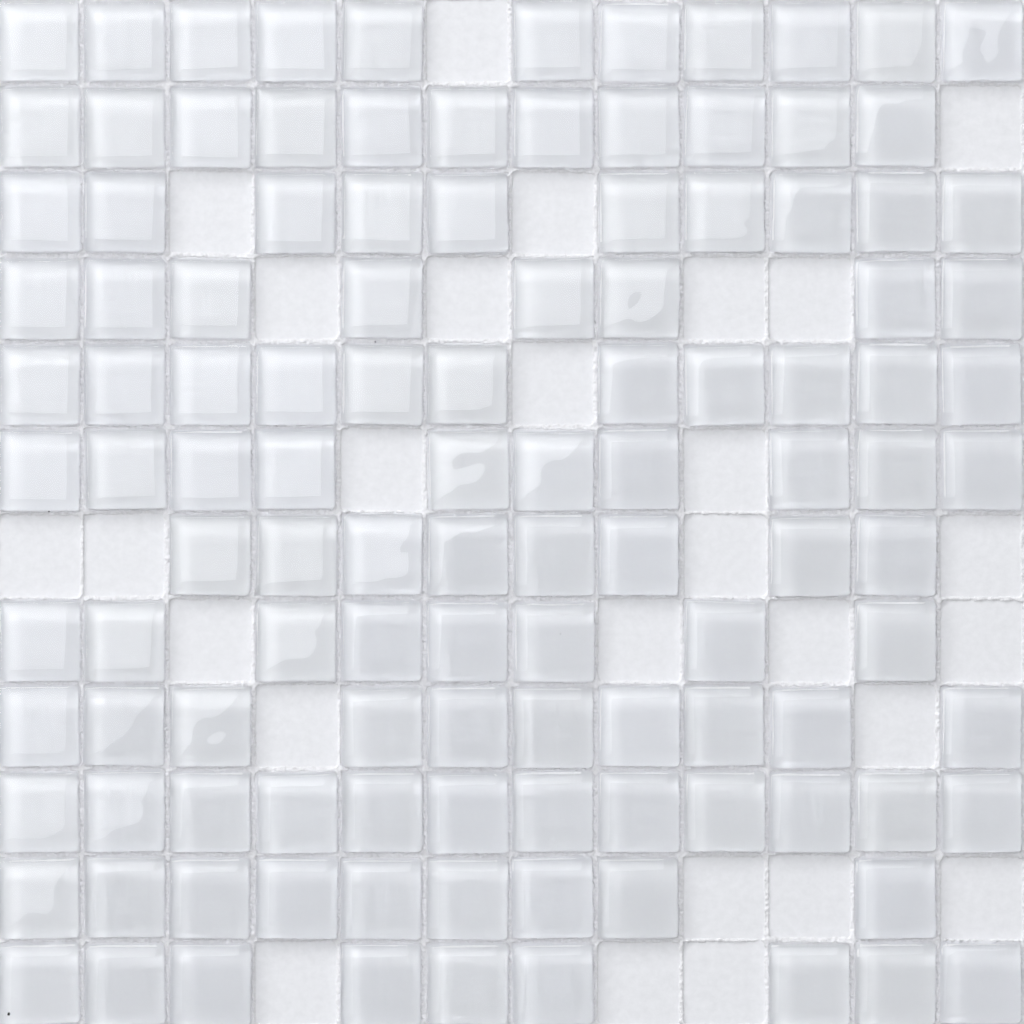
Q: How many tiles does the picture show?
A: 117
